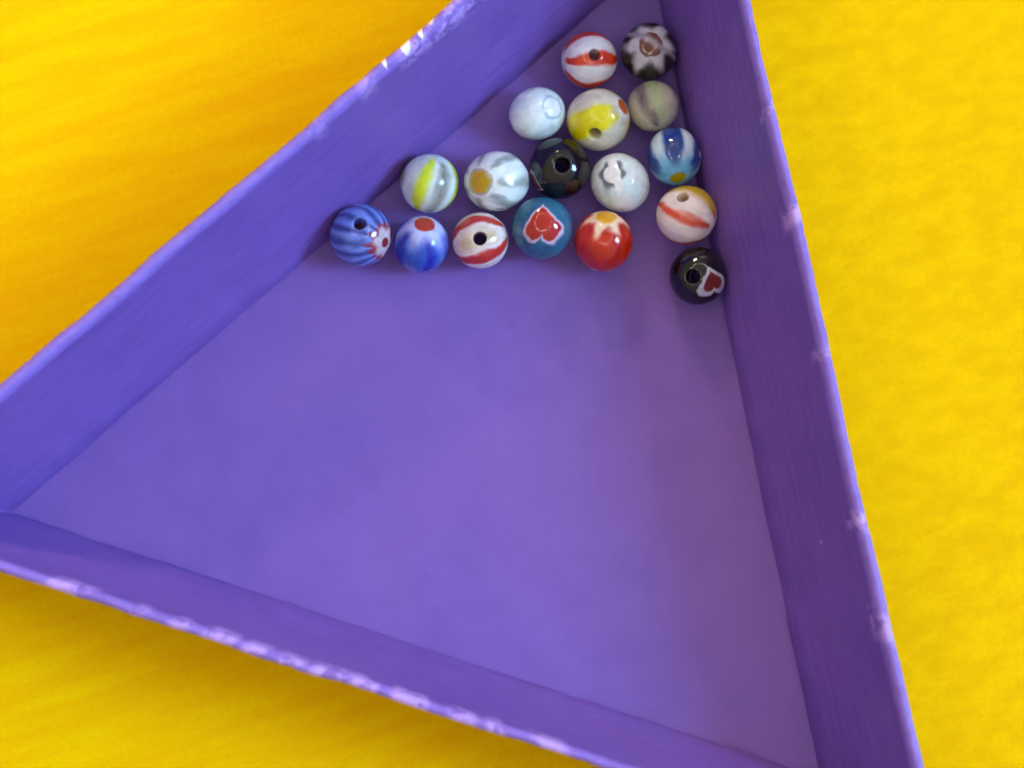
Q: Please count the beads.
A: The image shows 17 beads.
